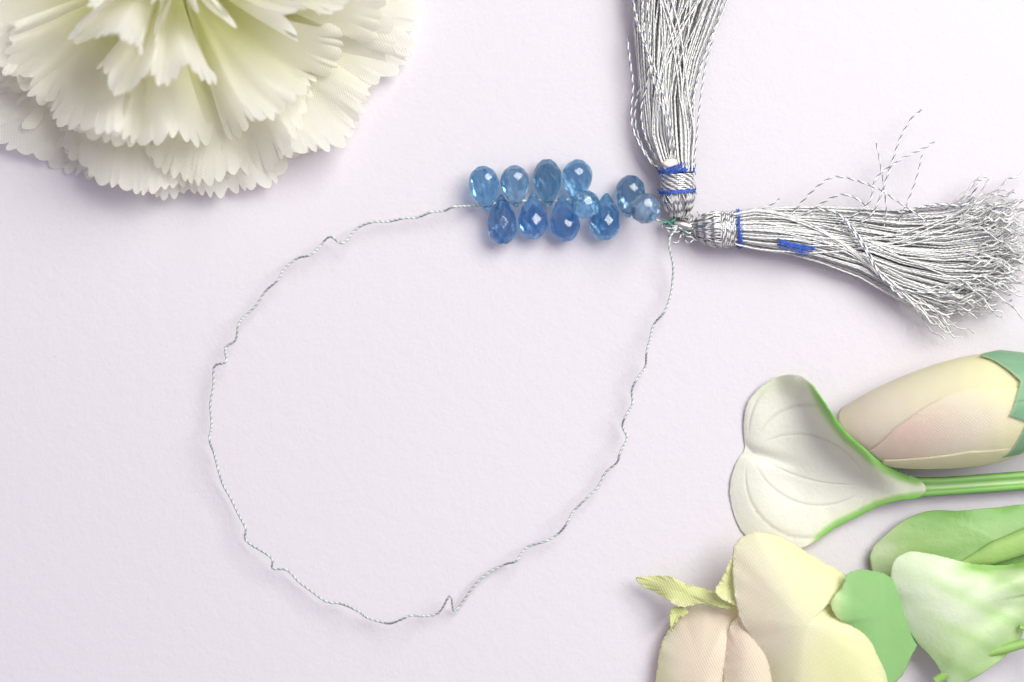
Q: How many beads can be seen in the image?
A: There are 11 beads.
